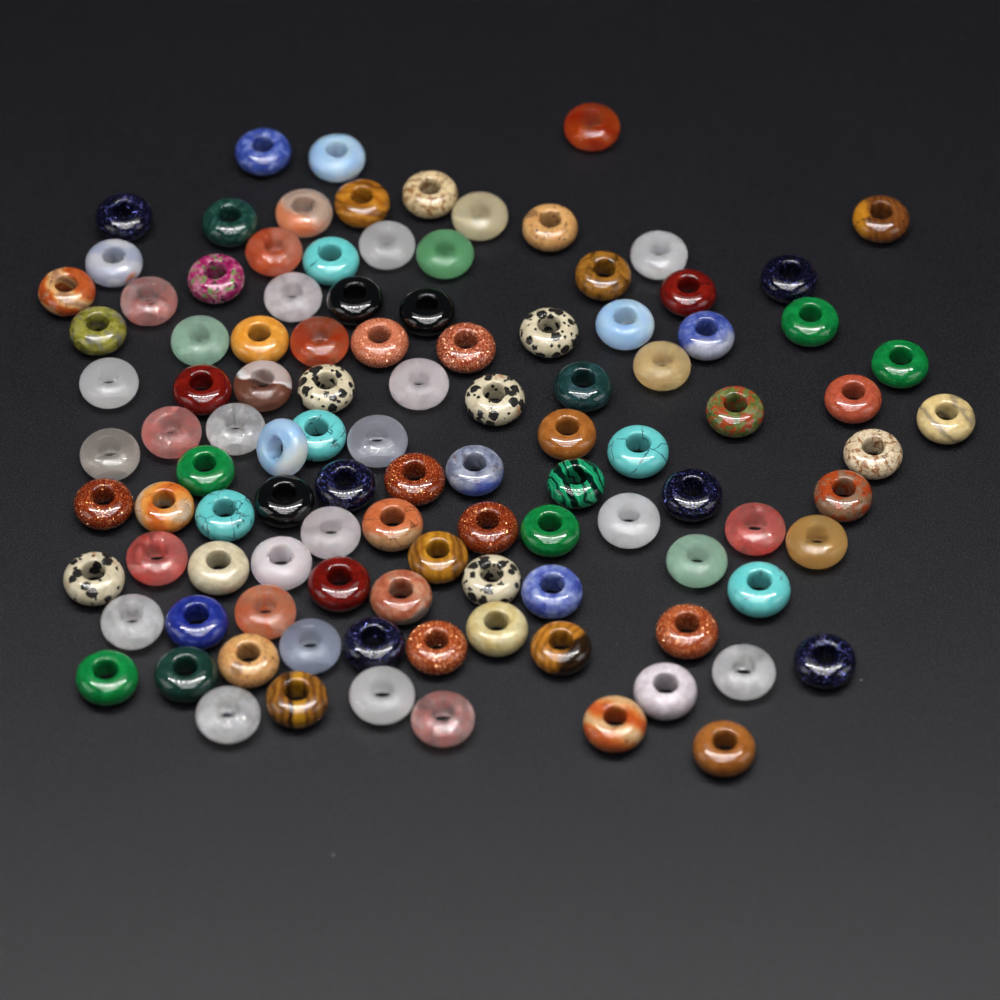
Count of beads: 107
